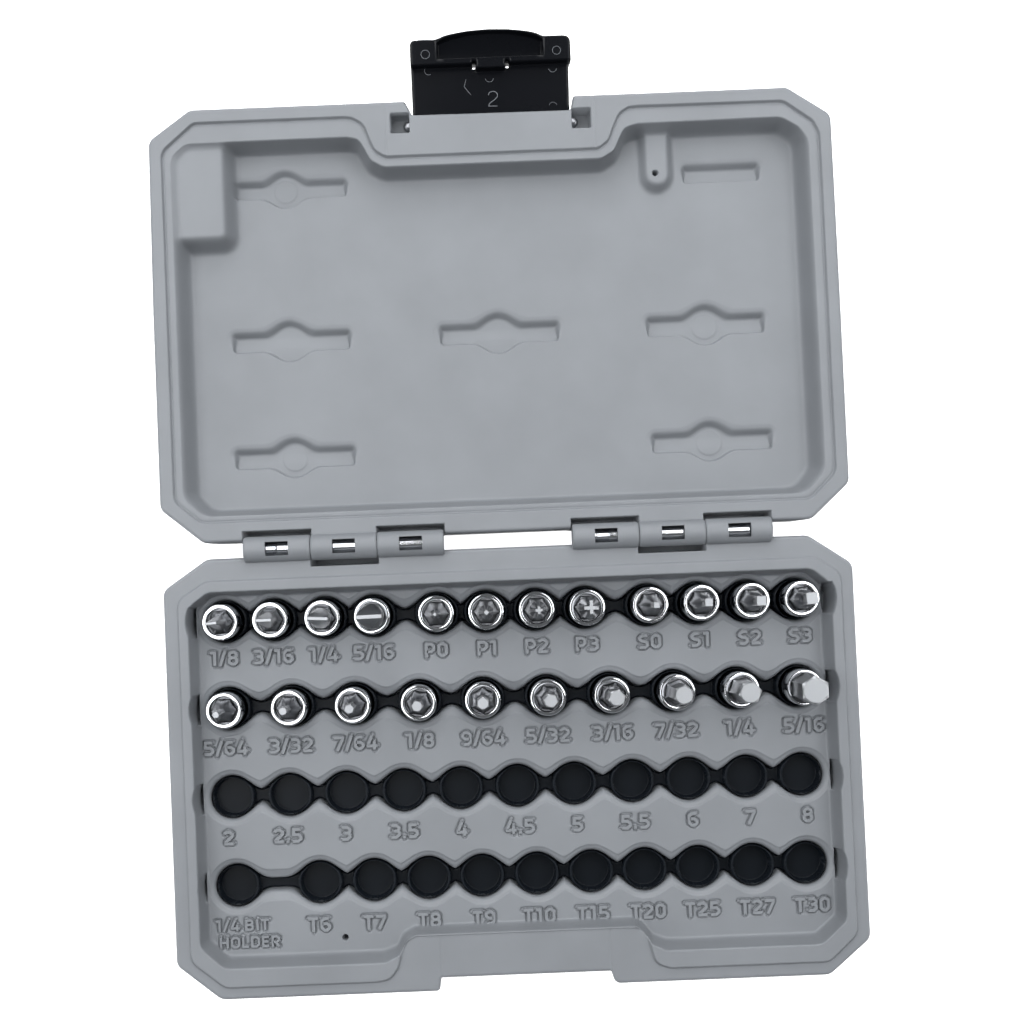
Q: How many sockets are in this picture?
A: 22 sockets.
